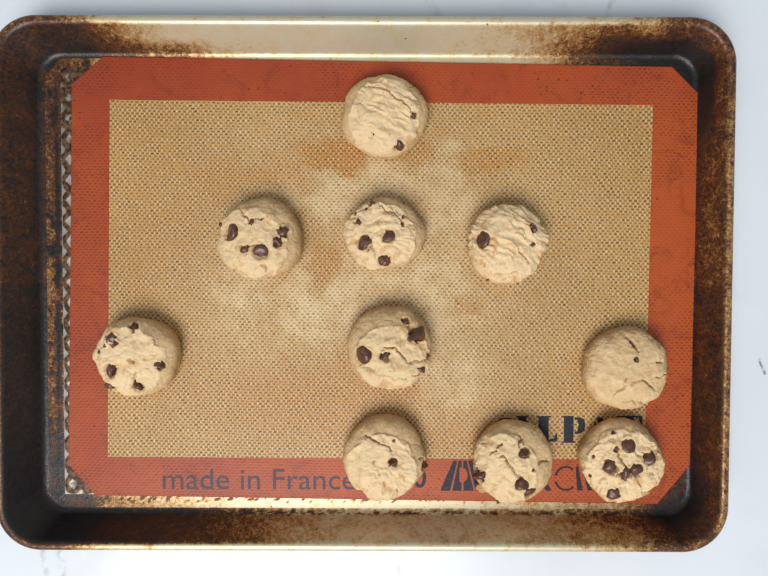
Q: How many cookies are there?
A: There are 10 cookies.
